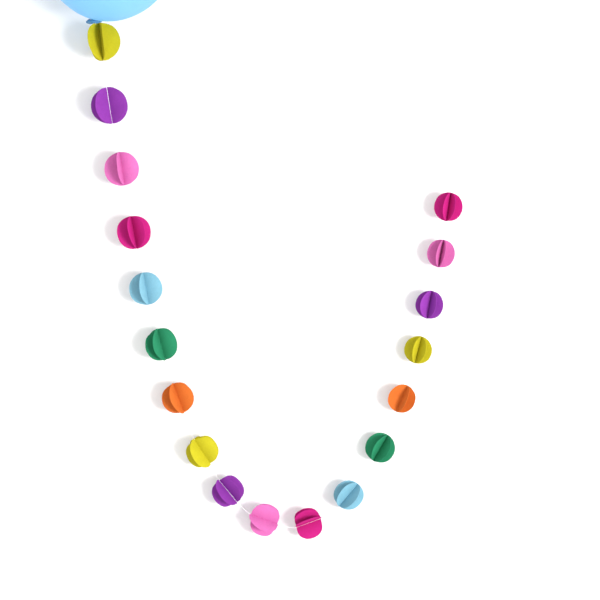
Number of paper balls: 18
